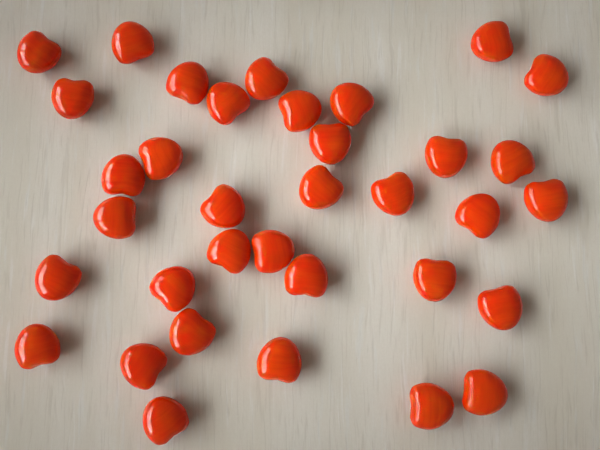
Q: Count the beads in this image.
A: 35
